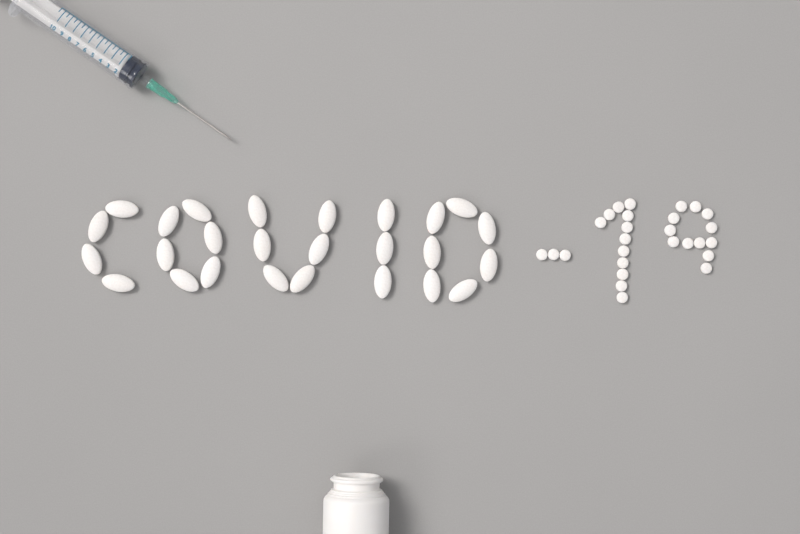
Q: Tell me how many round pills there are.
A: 27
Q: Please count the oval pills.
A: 26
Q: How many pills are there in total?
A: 53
